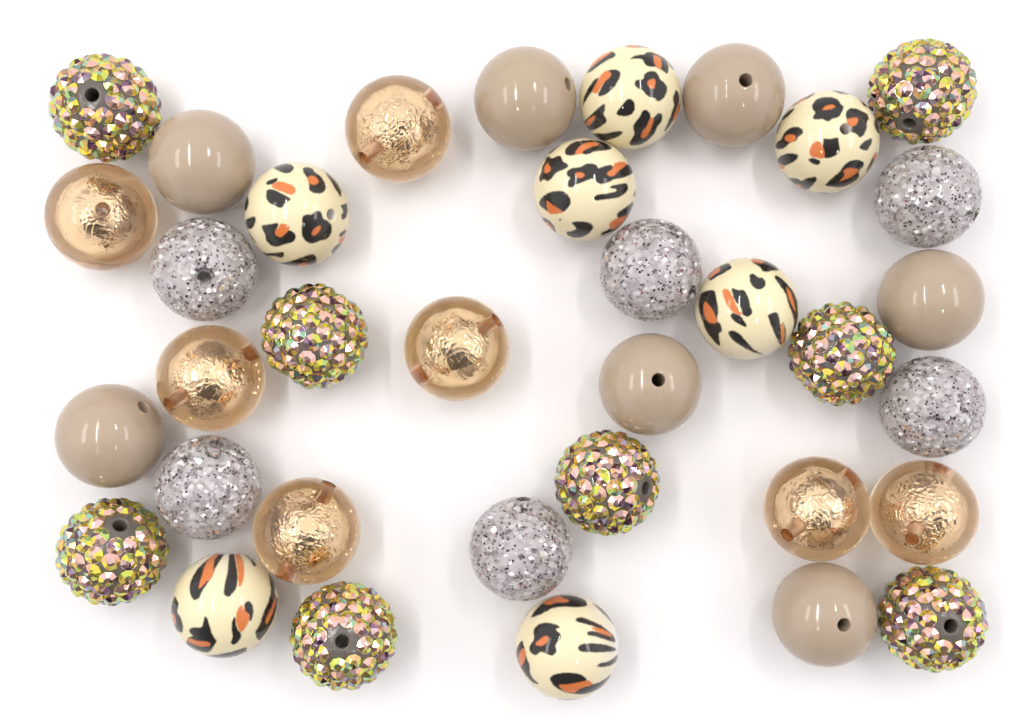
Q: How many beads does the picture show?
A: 35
